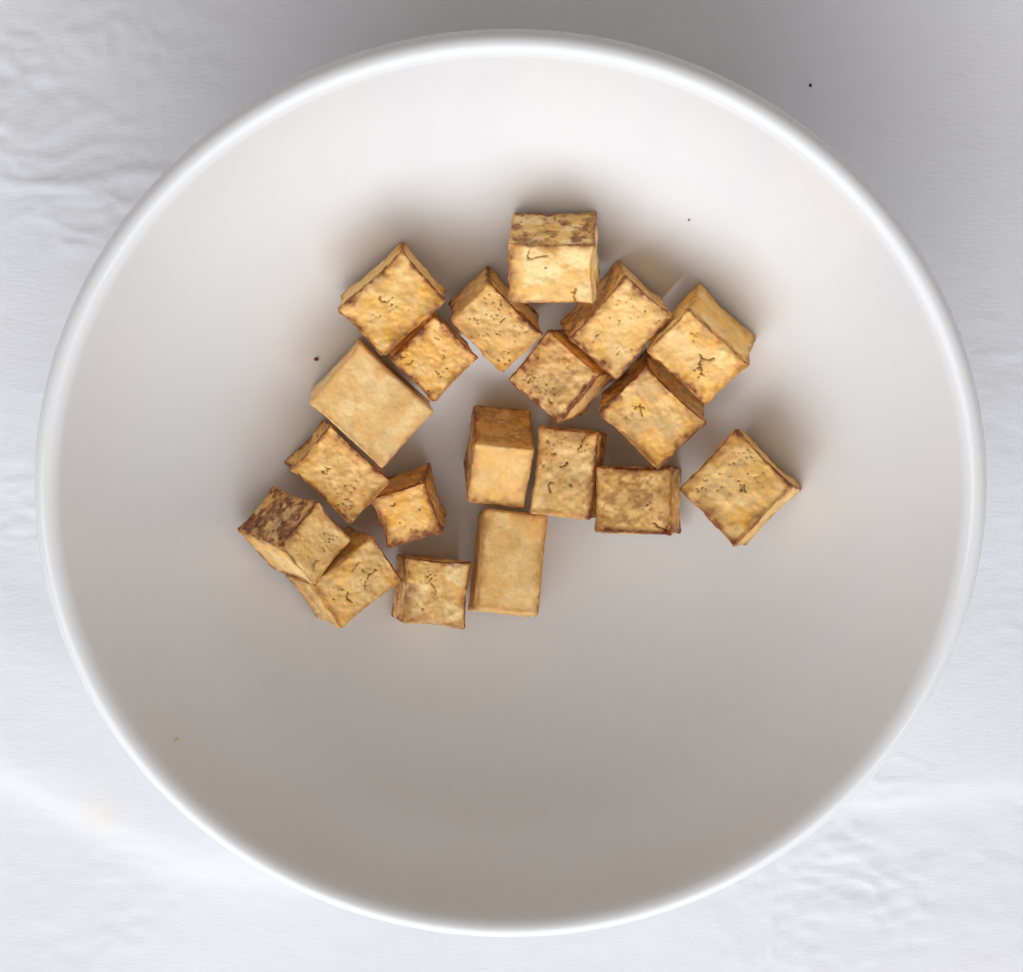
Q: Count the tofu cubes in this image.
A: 19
